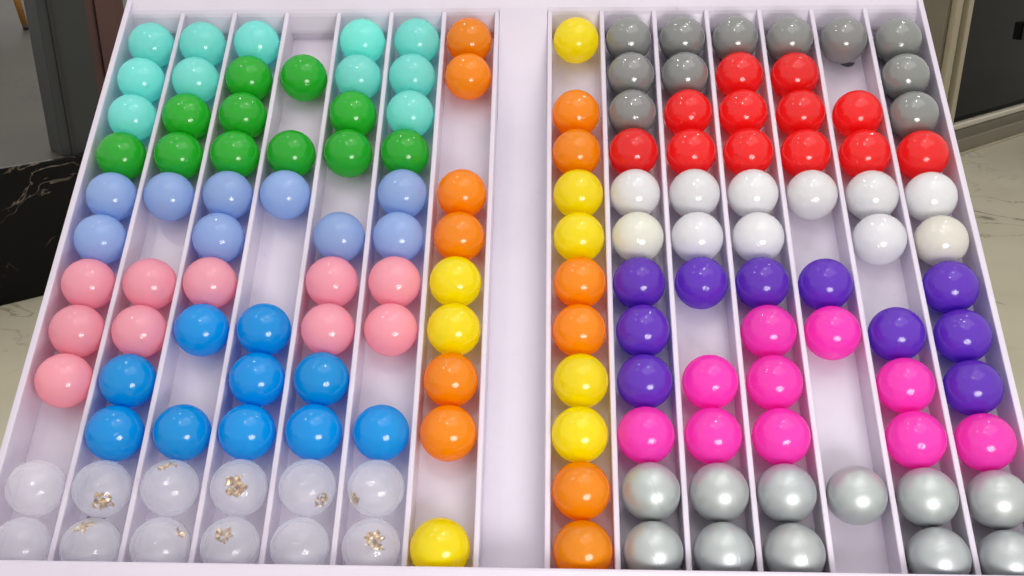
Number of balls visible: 148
